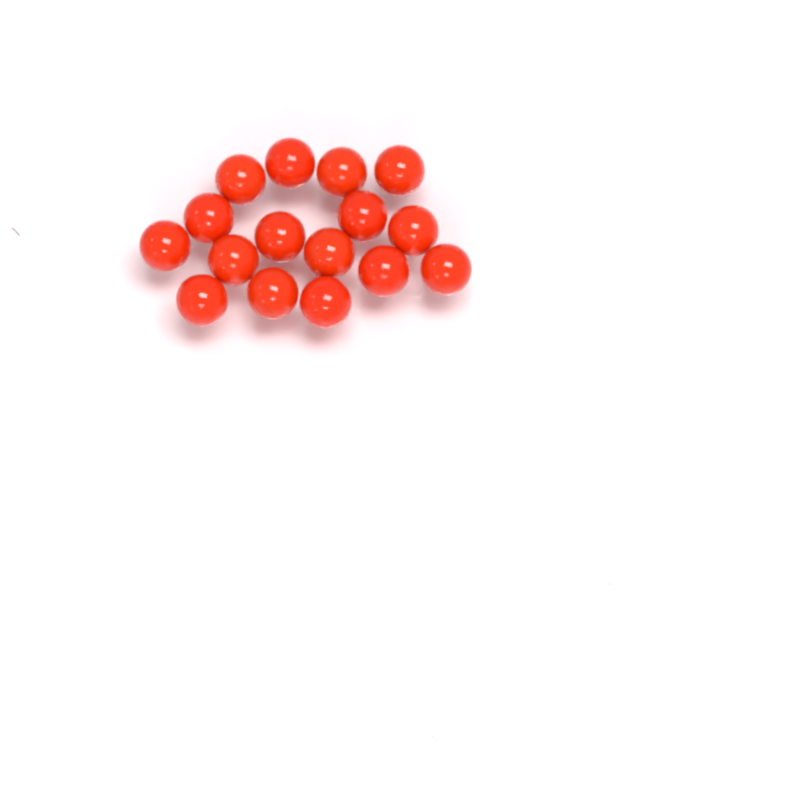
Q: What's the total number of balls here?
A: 16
